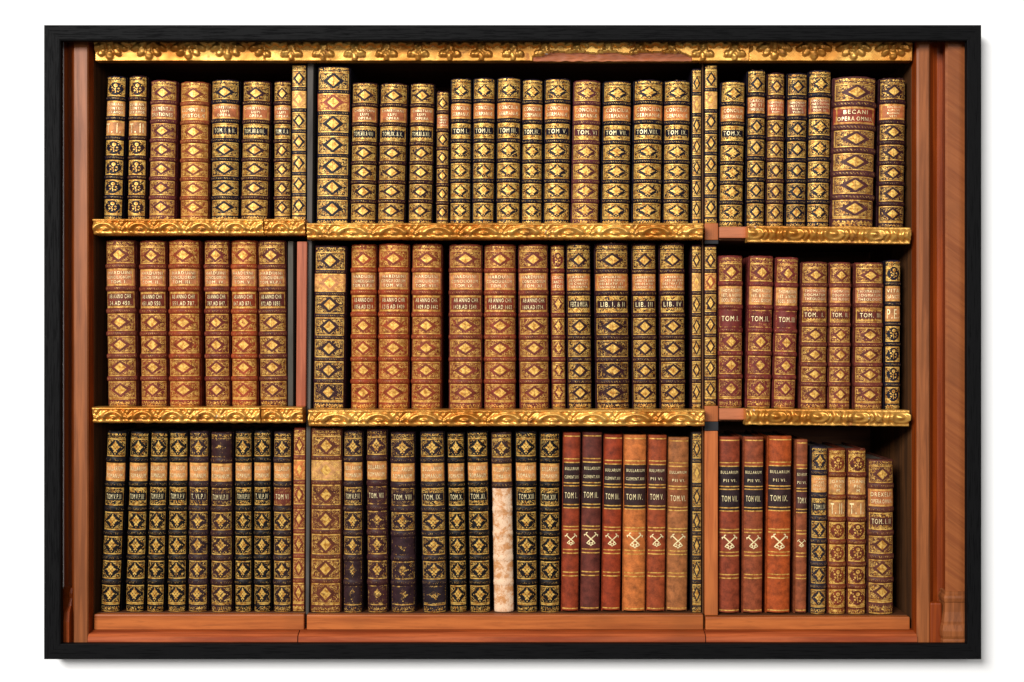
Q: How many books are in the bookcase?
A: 93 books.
